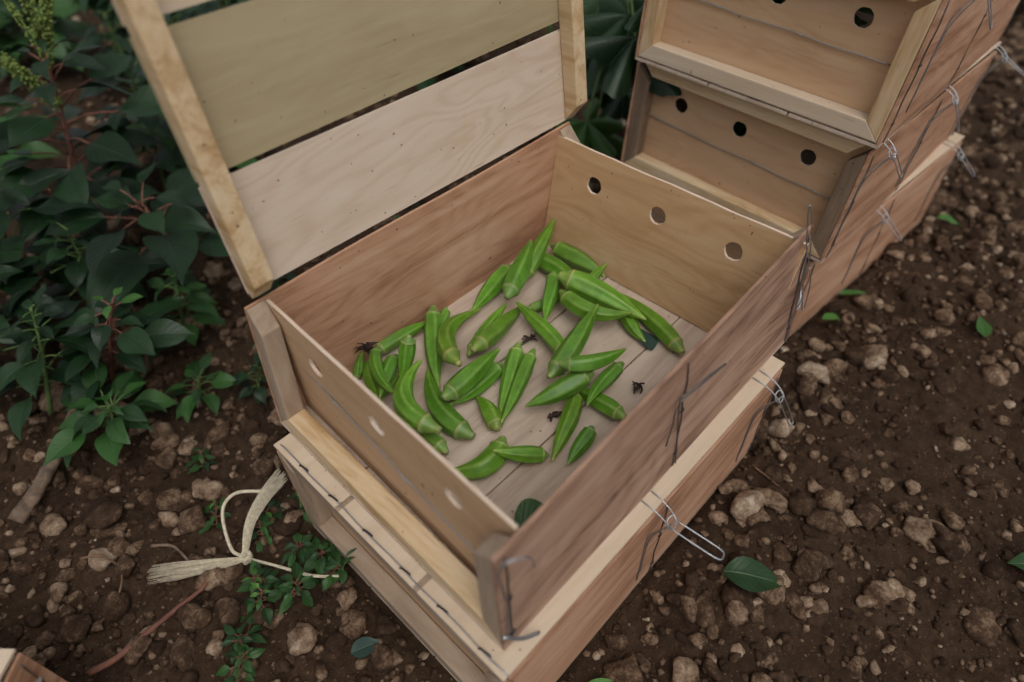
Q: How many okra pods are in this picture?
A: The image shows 42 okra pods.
